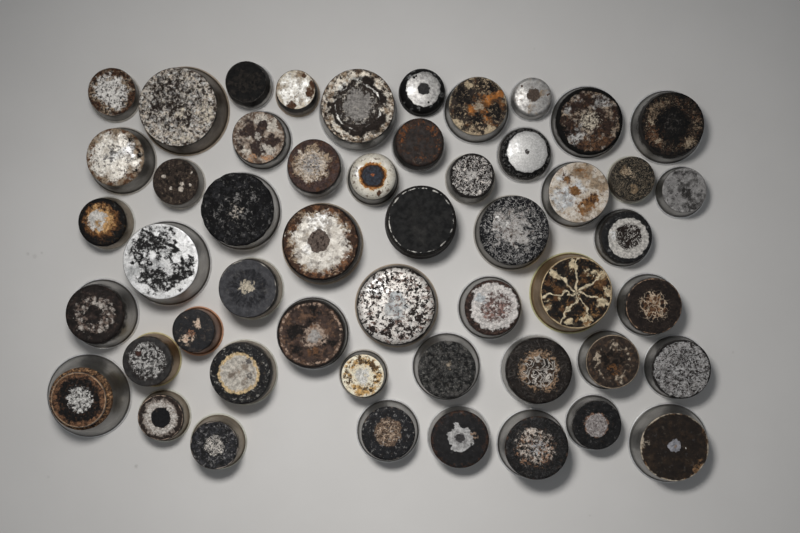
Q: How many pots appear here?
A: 51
